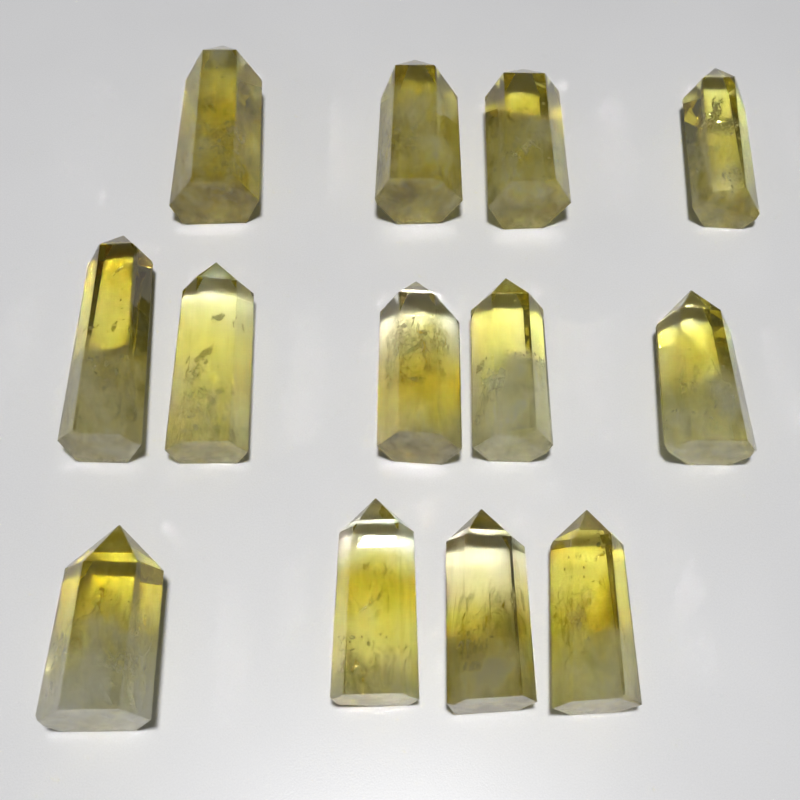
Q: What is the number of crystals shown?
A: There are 13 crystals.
